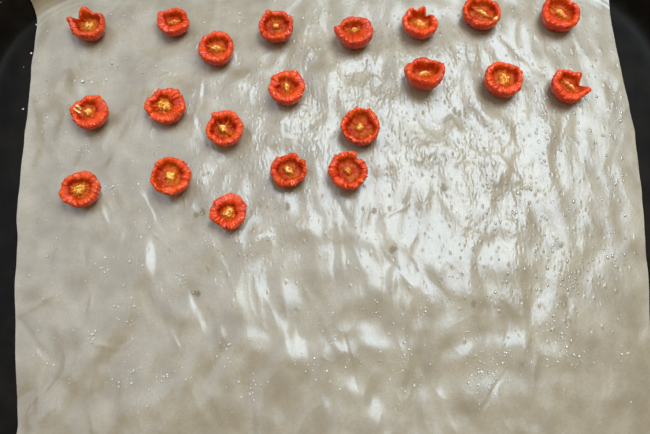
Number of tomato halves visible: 21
